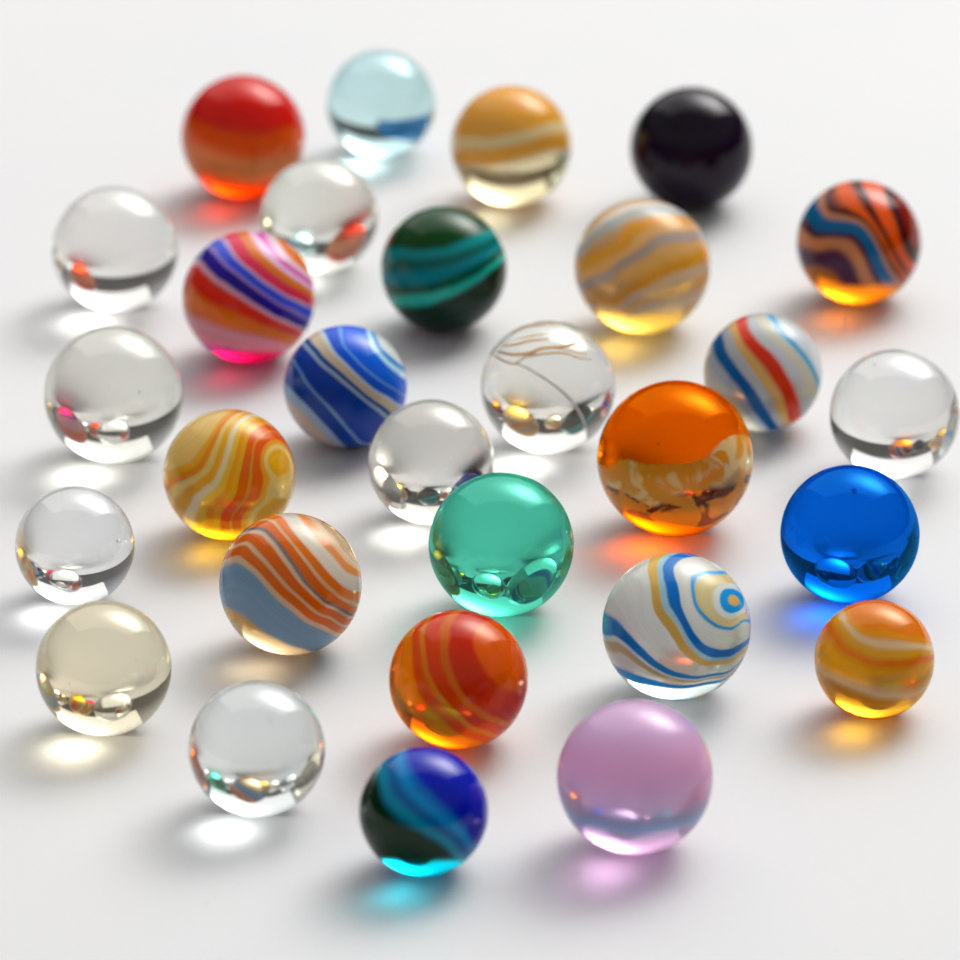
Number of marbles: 29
